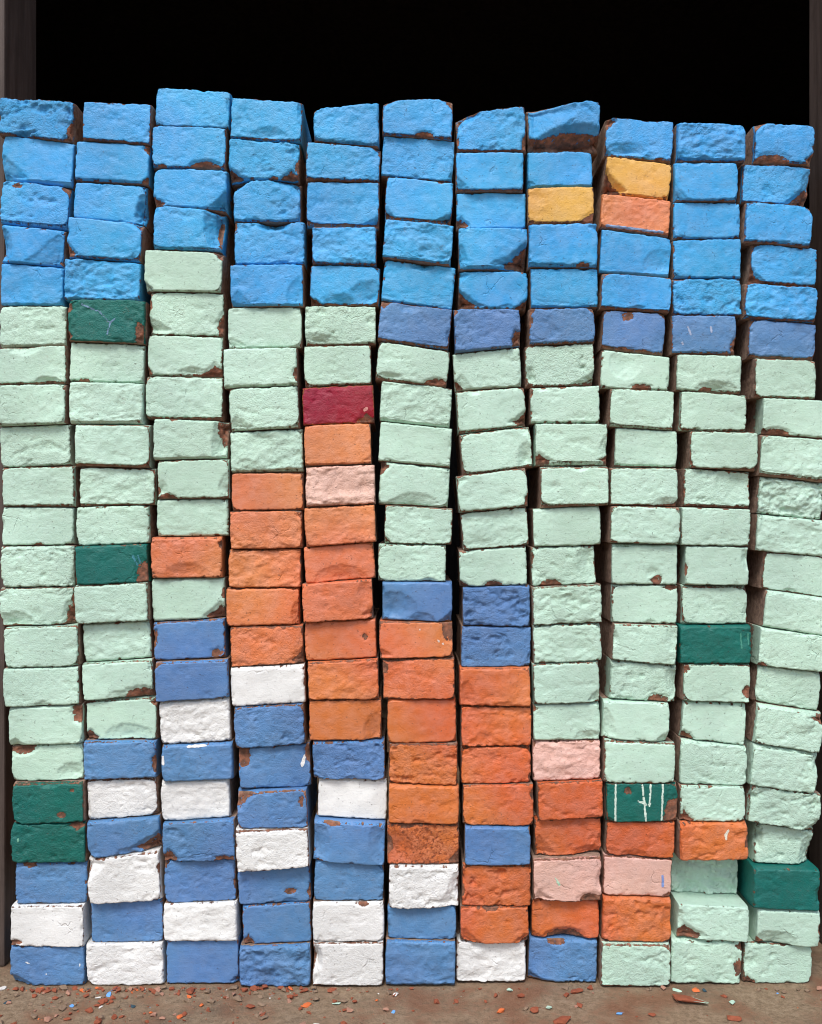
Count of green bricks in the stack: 105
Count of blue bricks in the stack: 84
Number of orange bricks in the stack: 32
